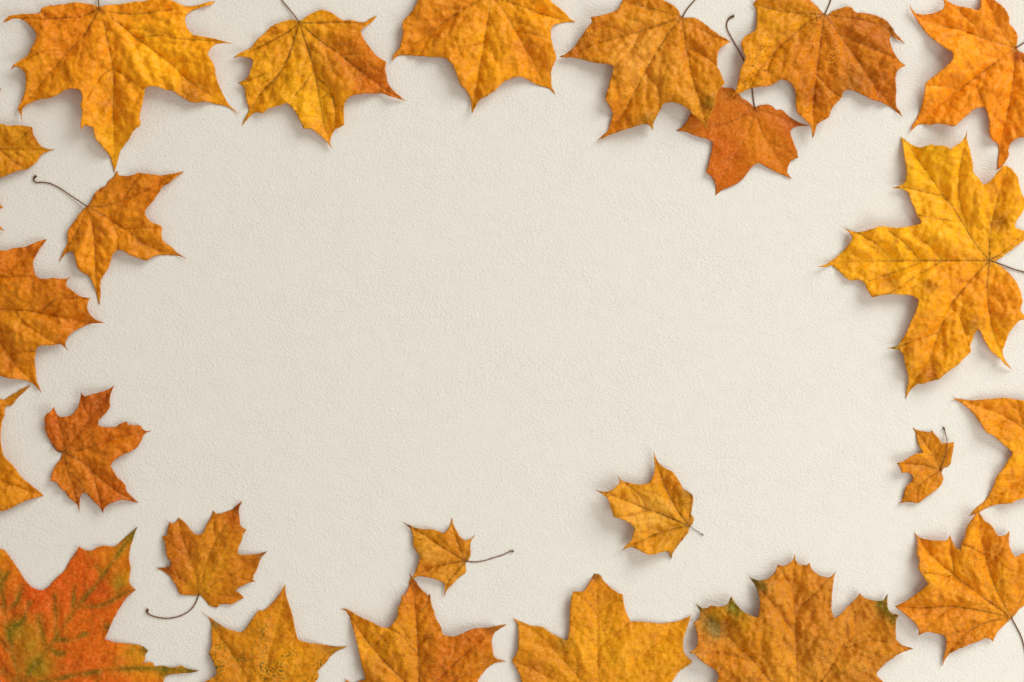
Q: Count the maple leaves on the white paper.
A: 24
